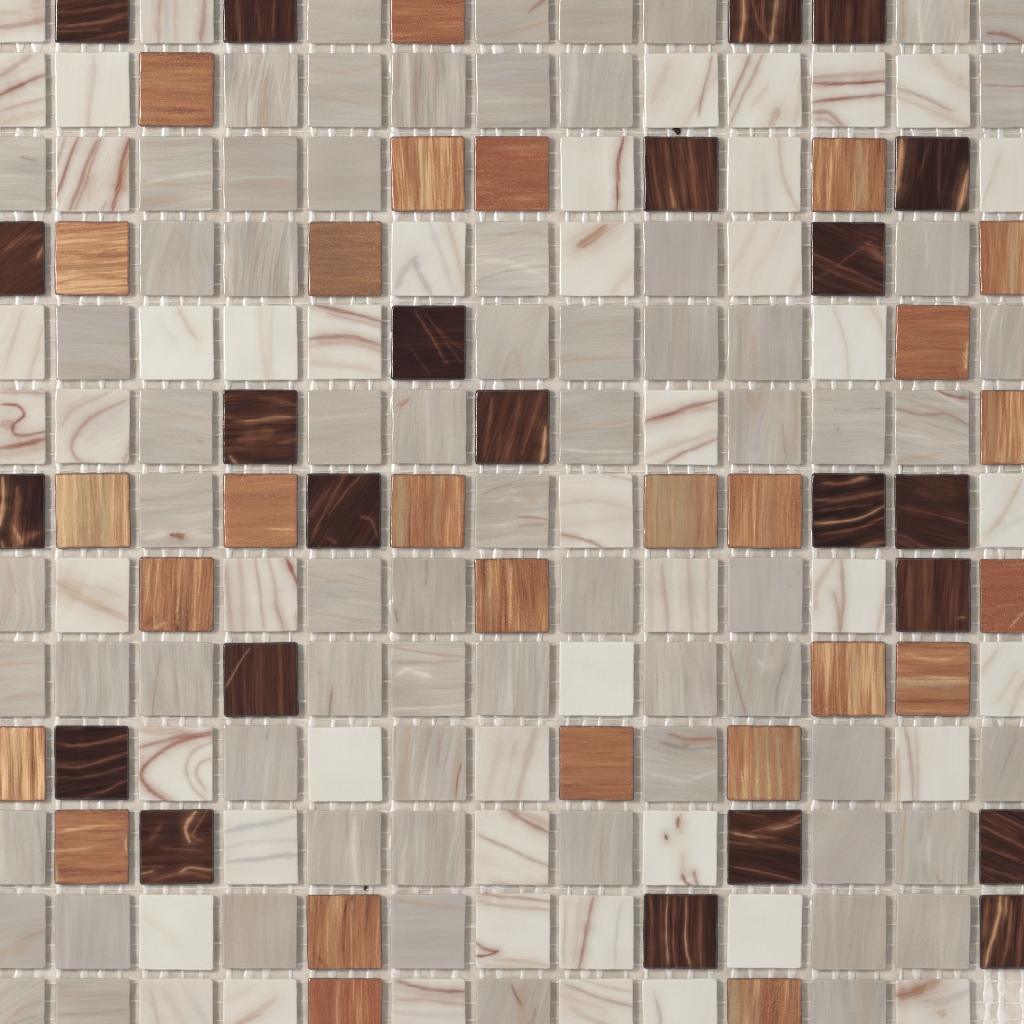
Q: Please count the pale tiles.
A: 118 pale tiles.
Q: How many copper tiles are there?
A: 27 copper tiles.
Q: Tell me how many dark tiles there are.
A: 23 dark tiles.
